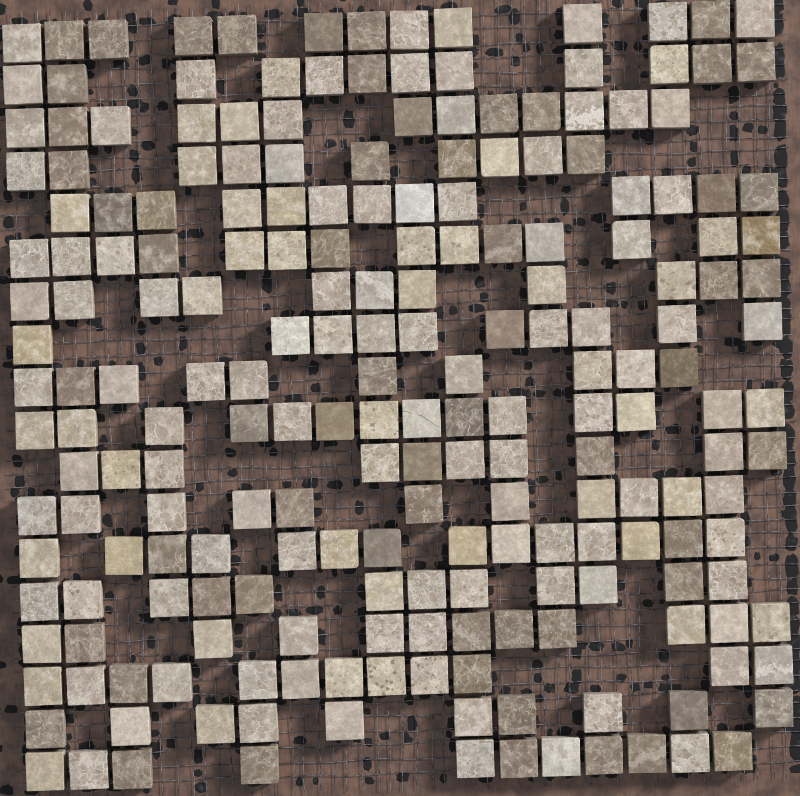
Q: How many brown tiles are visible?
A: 63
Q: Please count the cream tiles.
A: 149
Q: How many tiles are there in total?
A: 212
